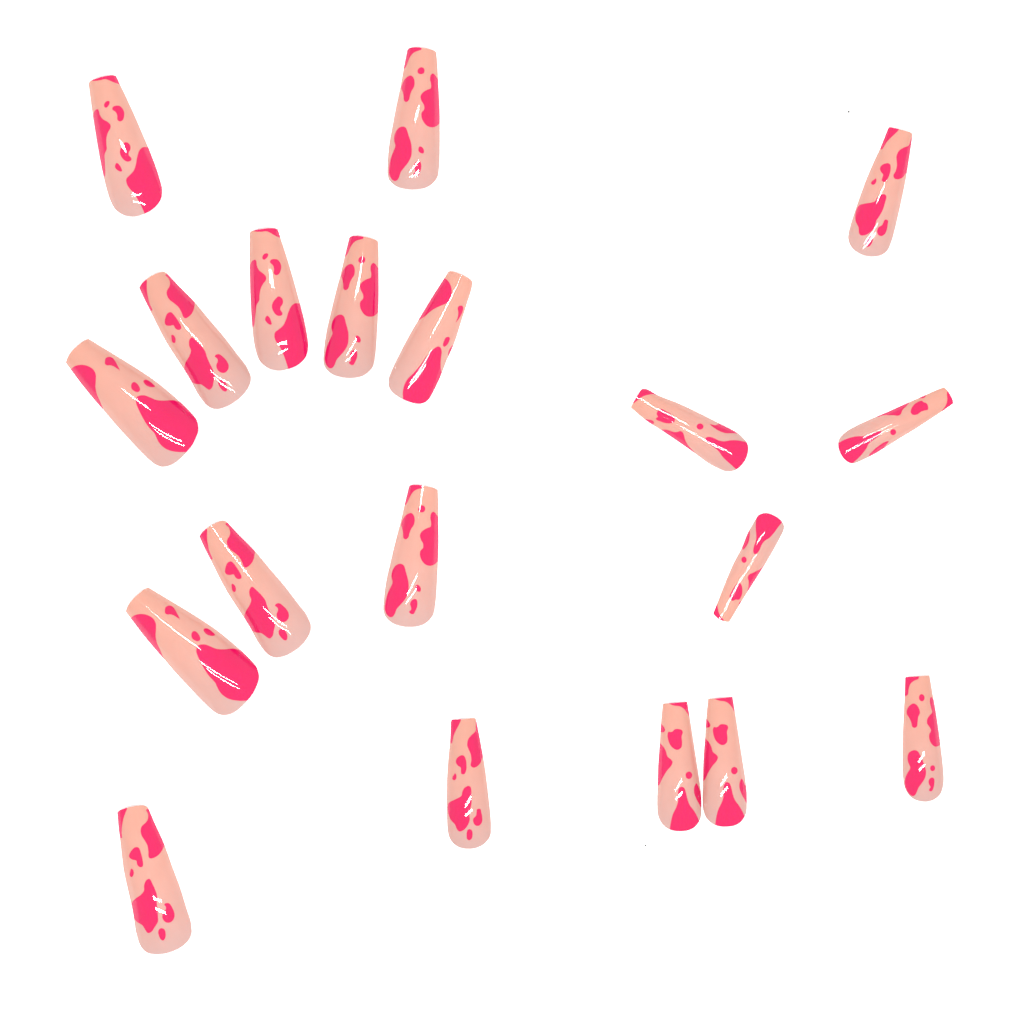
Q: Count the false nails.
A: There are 19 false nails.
